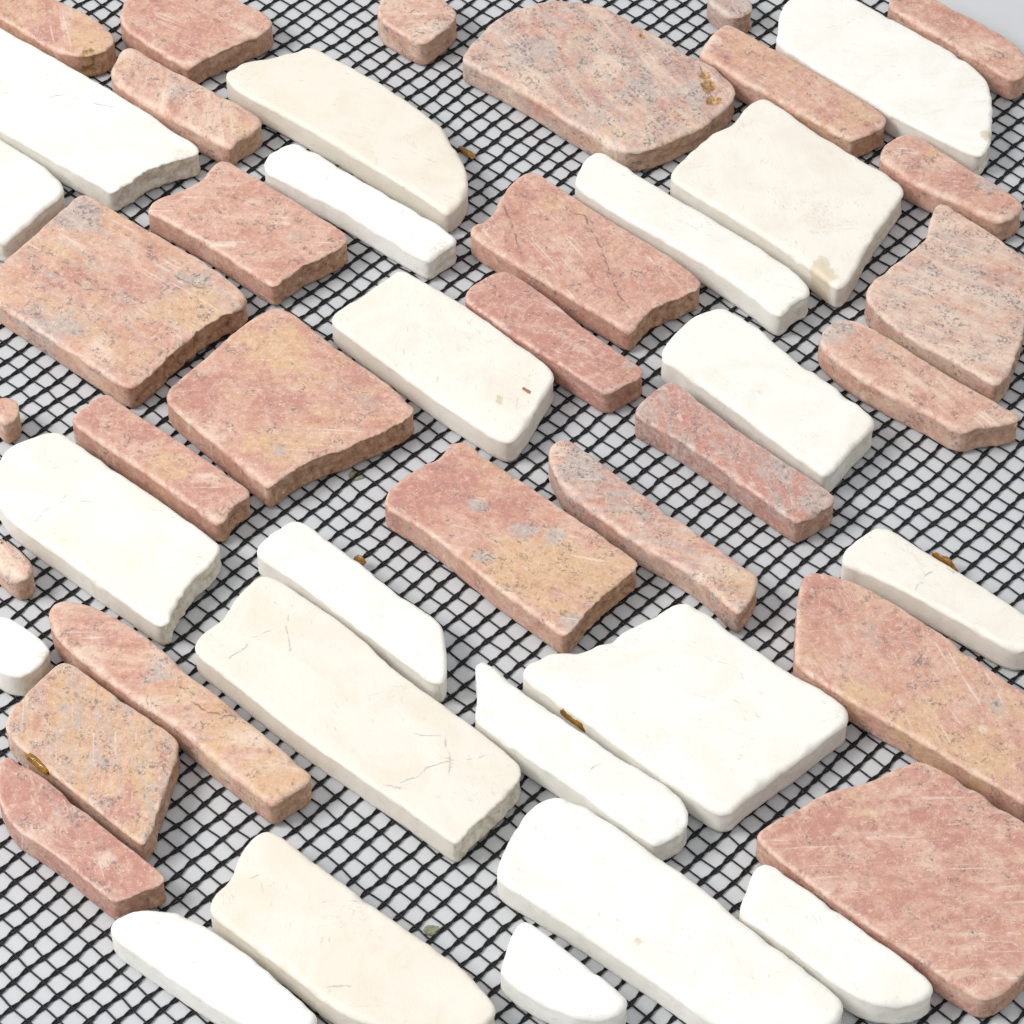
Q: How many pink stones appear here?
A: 27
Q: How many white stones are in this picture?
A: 21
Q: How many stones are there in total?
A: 48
